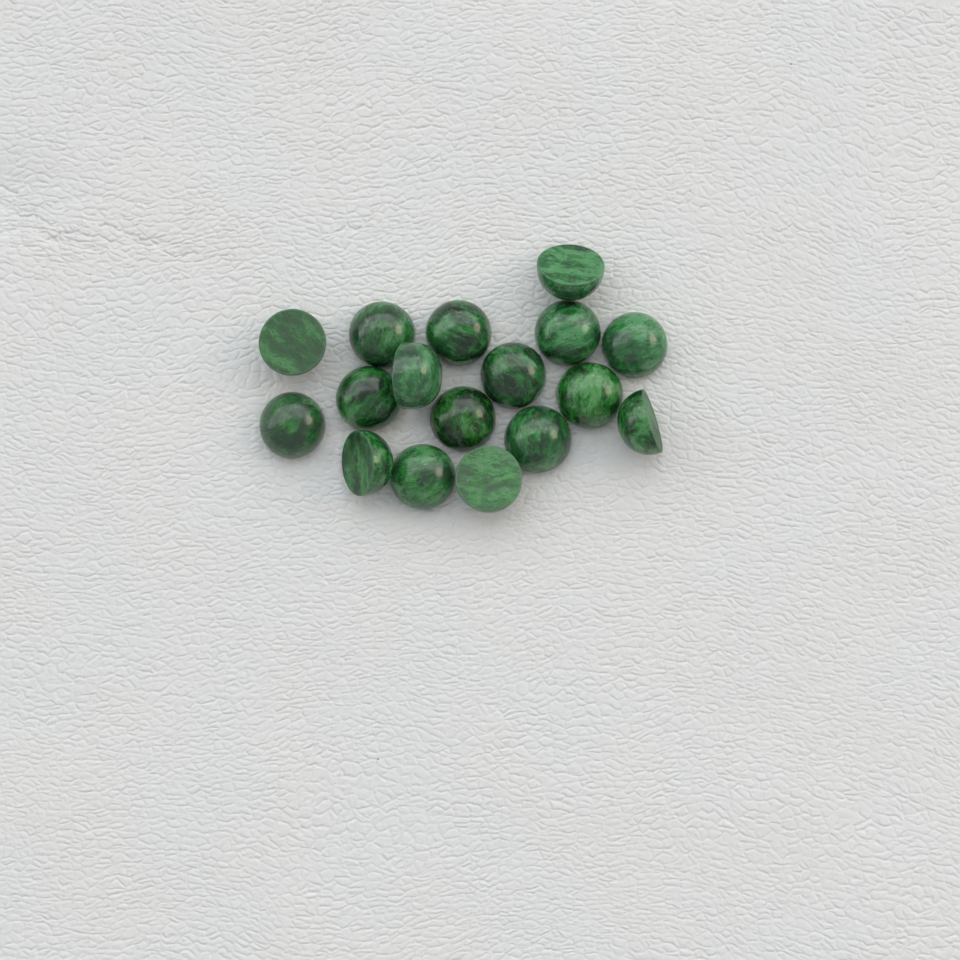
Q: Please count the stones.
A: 17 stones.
